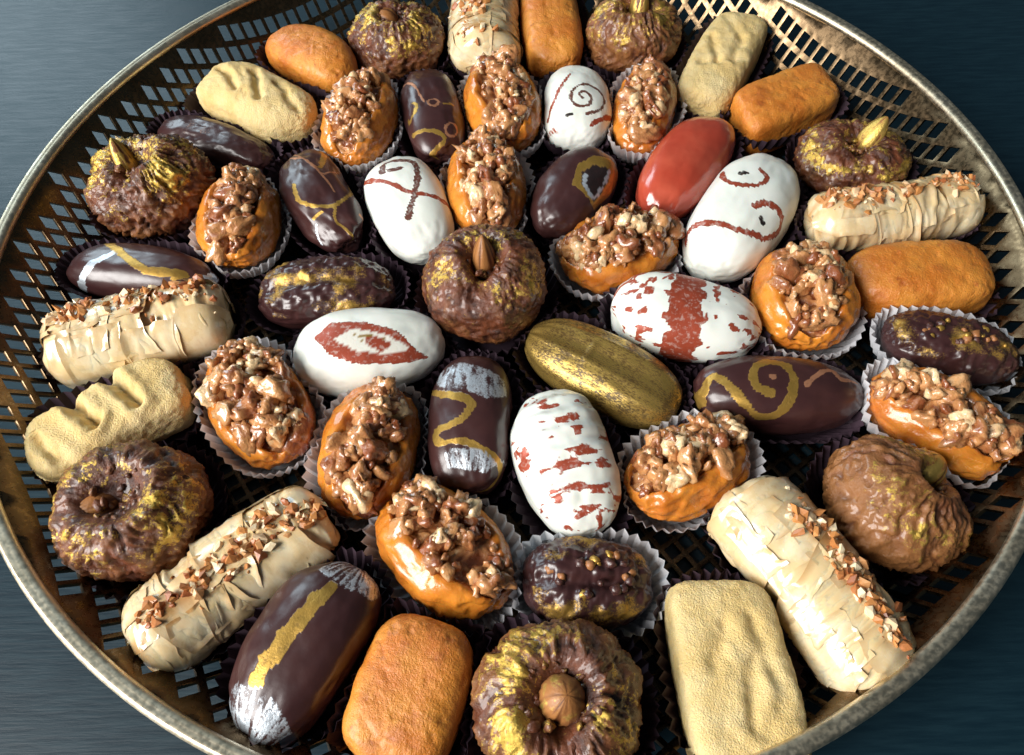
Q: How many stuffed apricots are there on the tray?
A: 12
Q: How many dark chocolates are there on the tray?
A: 11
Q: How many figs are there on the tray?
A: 8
